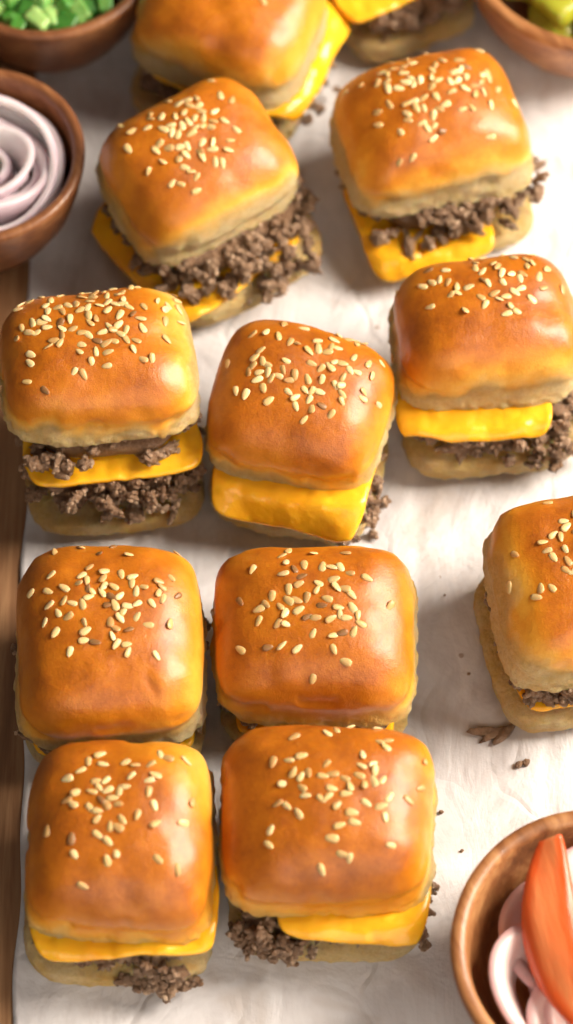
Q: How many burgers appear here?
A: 12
